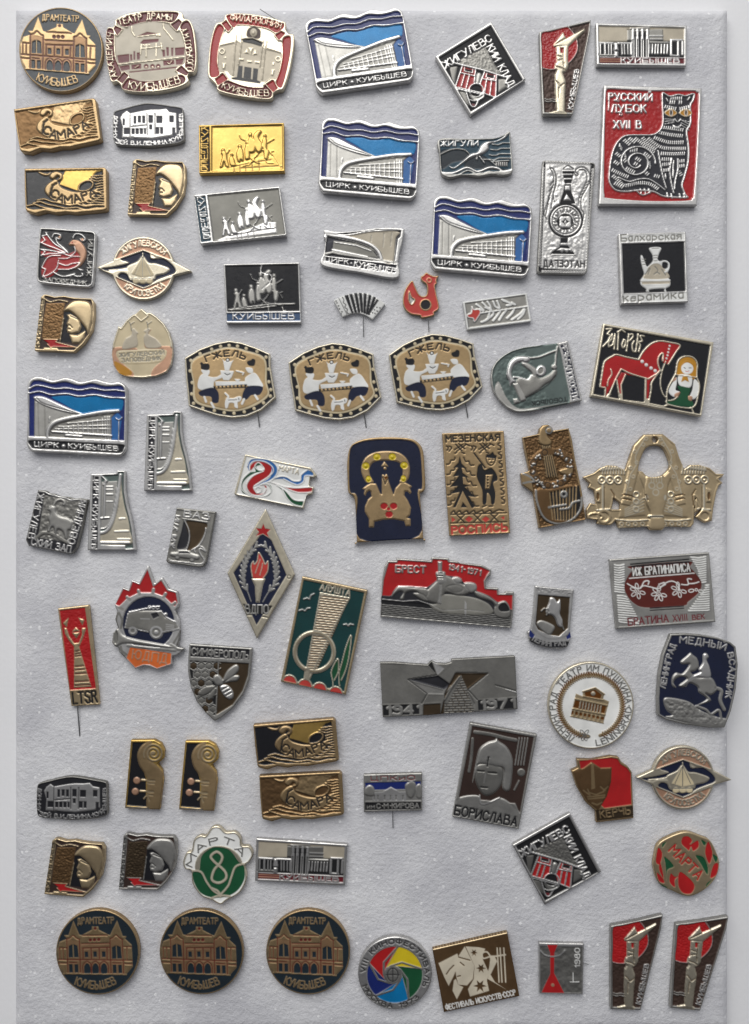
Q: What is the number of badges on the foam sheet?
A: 77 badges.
